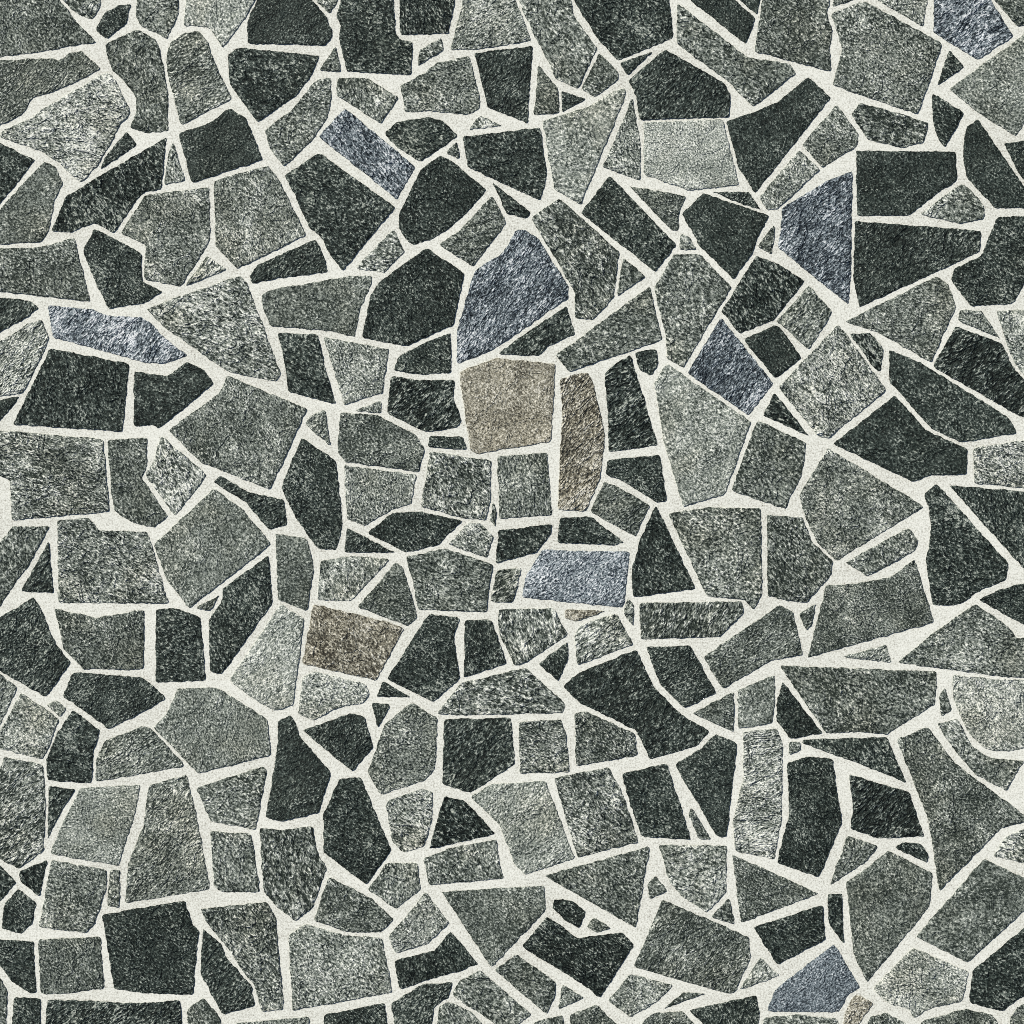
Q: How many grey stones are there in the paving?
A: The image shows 166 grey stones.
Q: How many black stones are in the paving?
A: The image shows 107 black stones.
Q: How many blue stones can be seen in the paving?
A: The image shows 8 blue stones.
